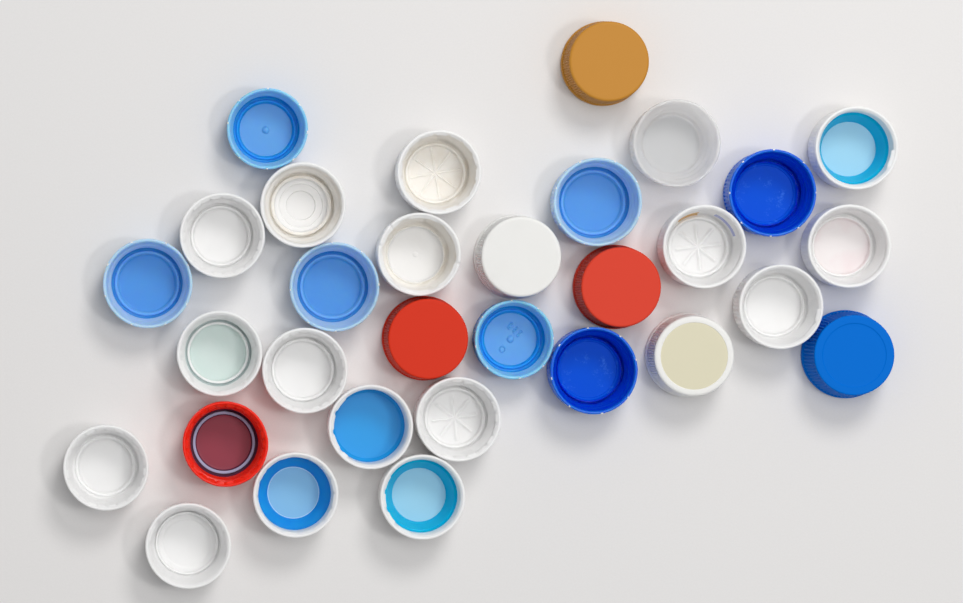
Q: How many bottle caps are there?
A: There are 31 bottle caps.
